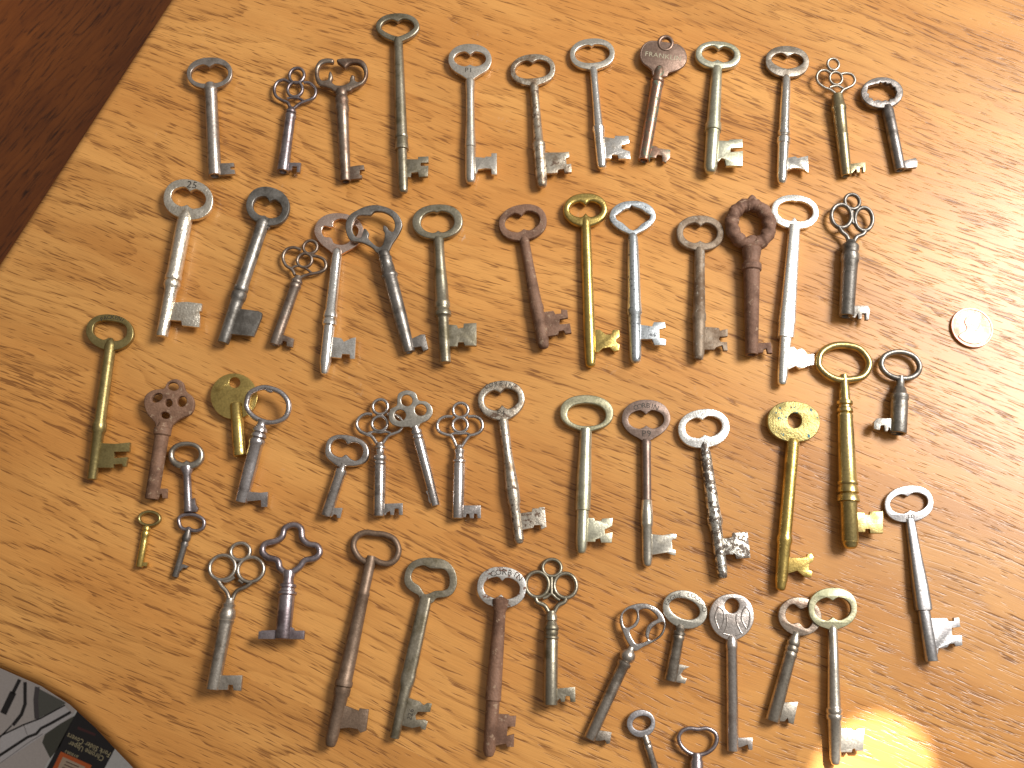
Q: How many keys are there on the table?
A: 57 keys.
